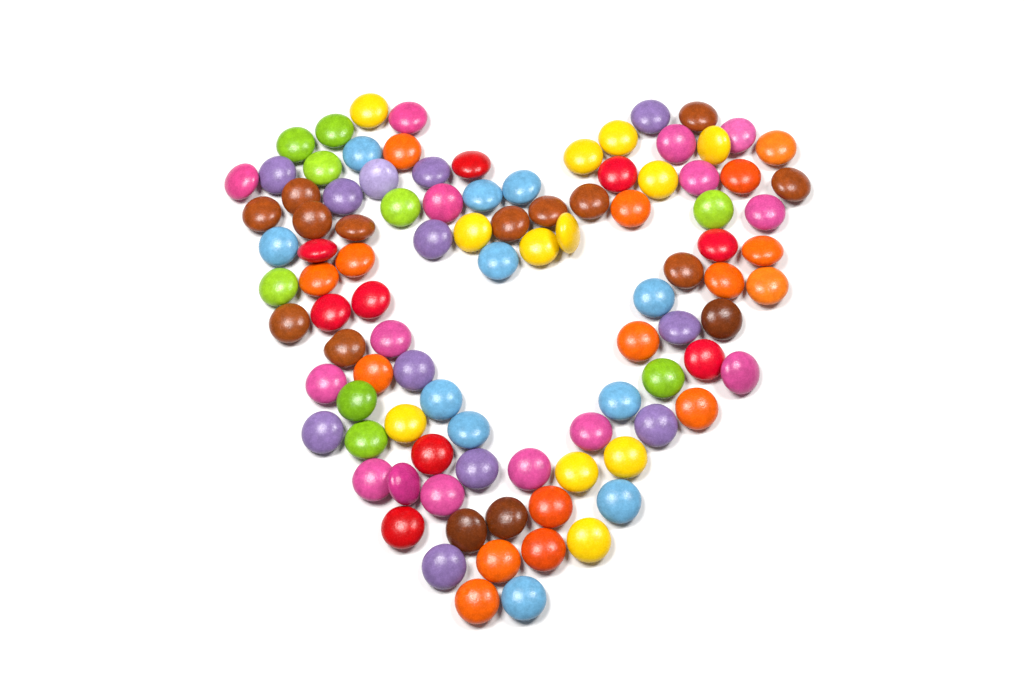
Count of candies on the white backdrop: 99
